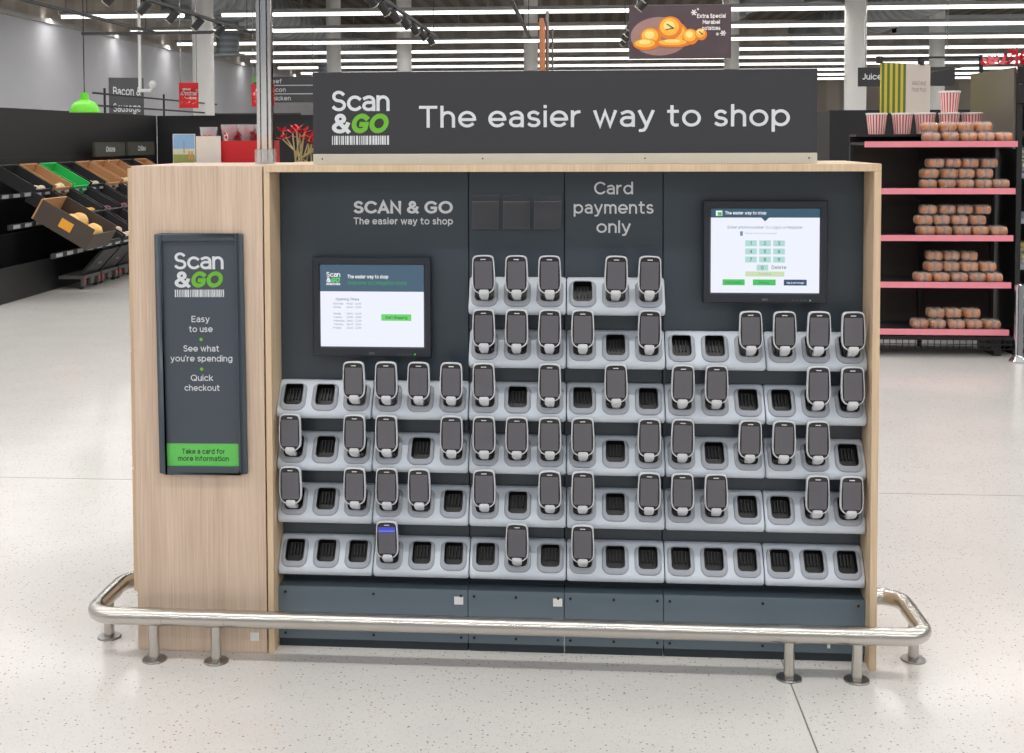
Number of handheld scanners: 53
